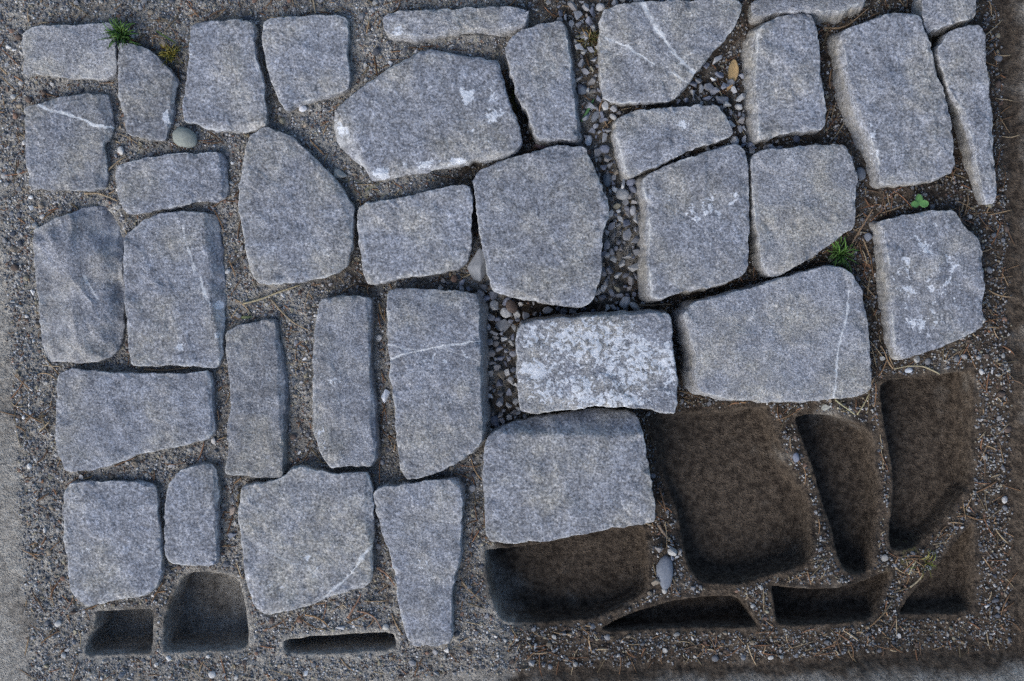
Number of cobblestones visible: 35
